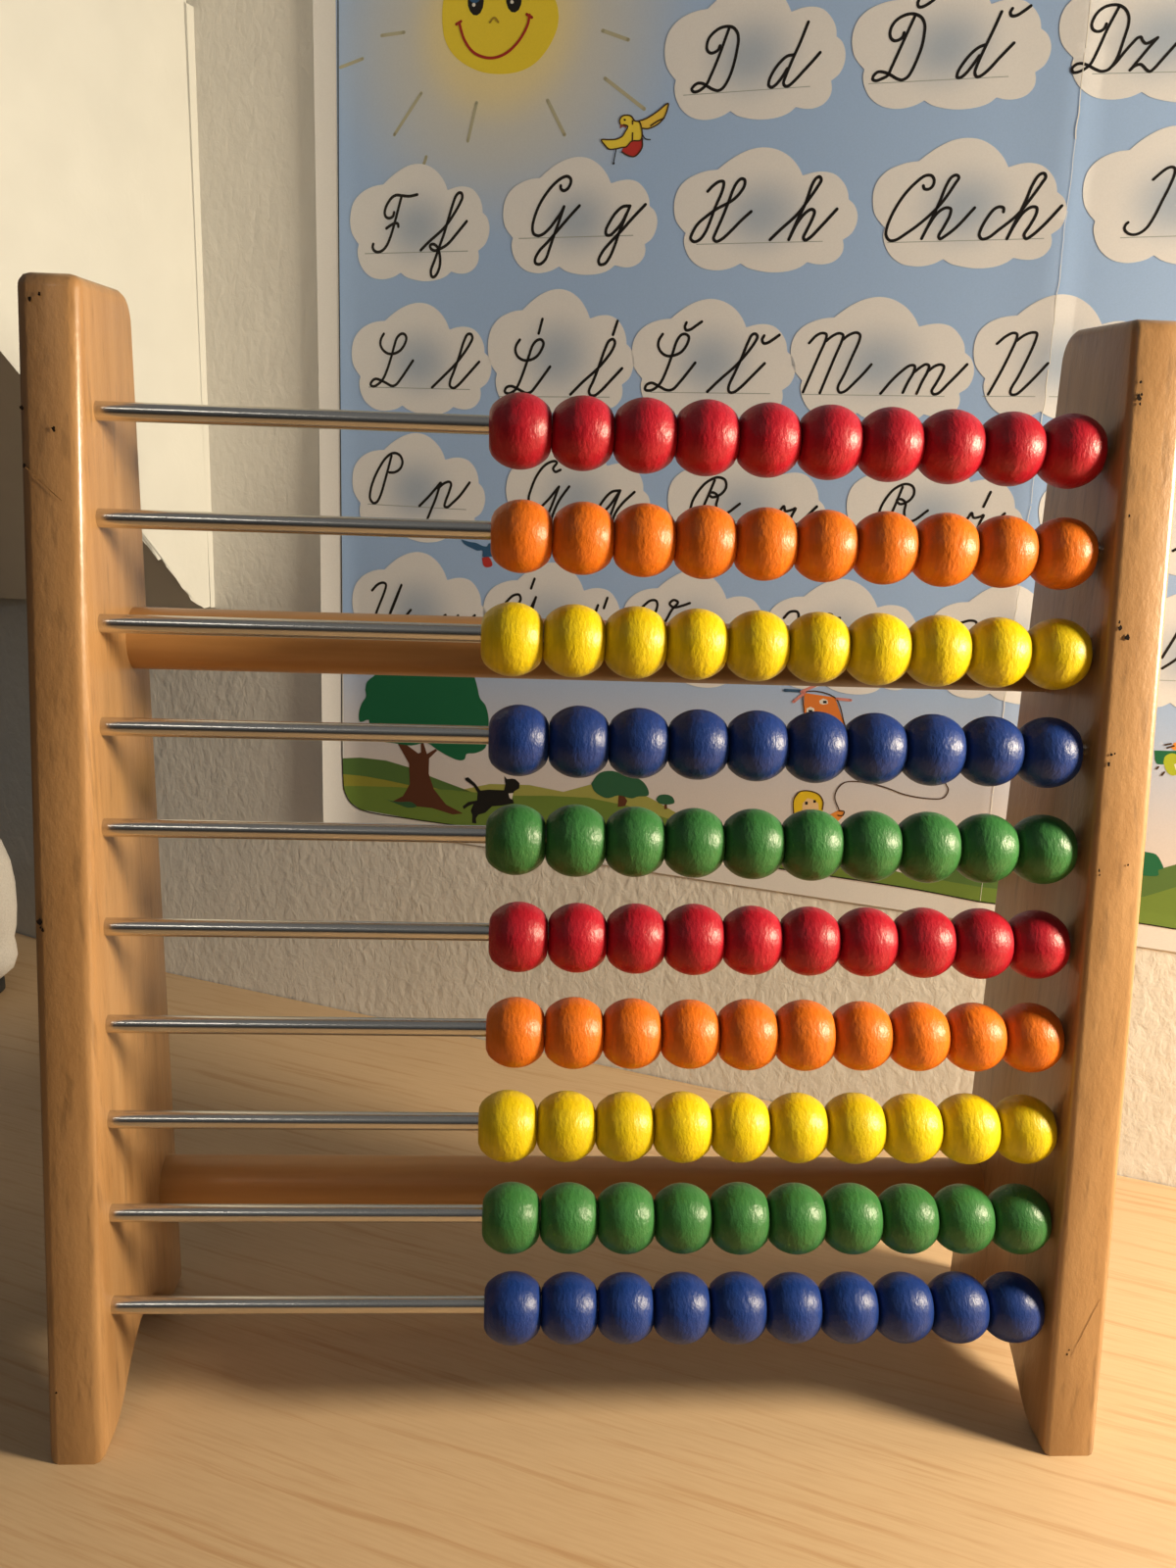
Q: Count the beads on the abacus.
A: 100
